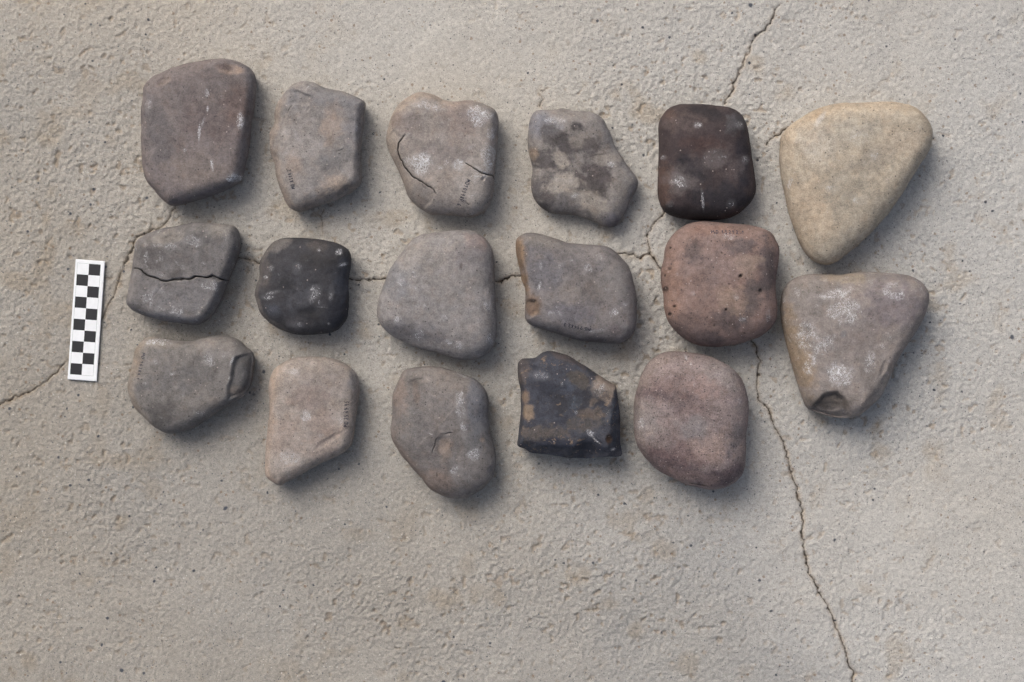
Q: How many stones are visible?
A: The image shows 17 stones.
